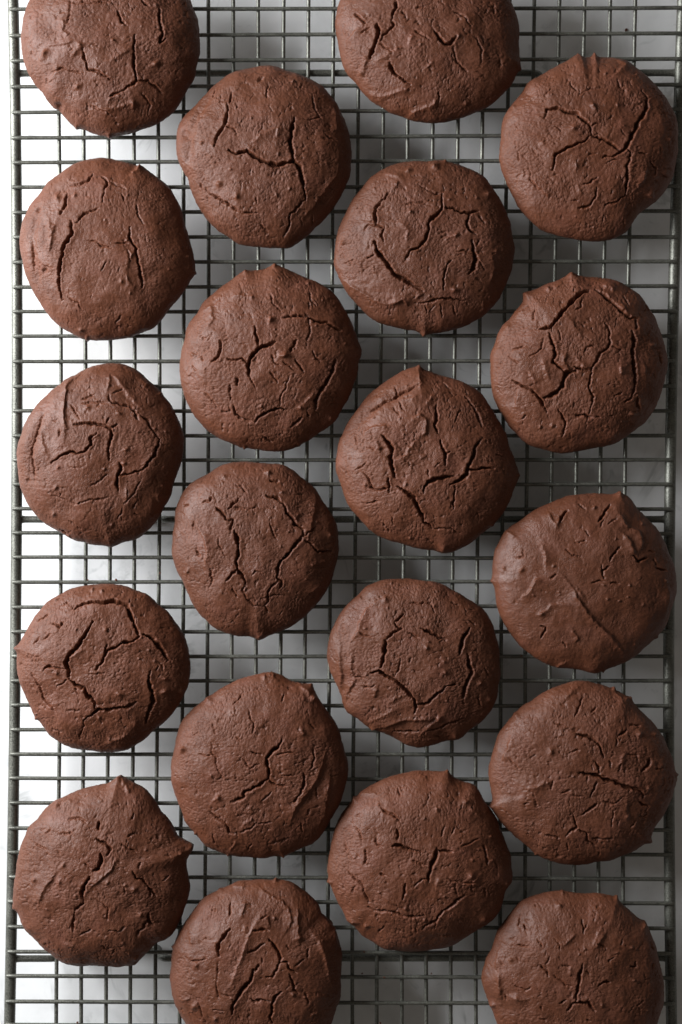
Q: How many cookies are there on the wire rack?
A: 20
